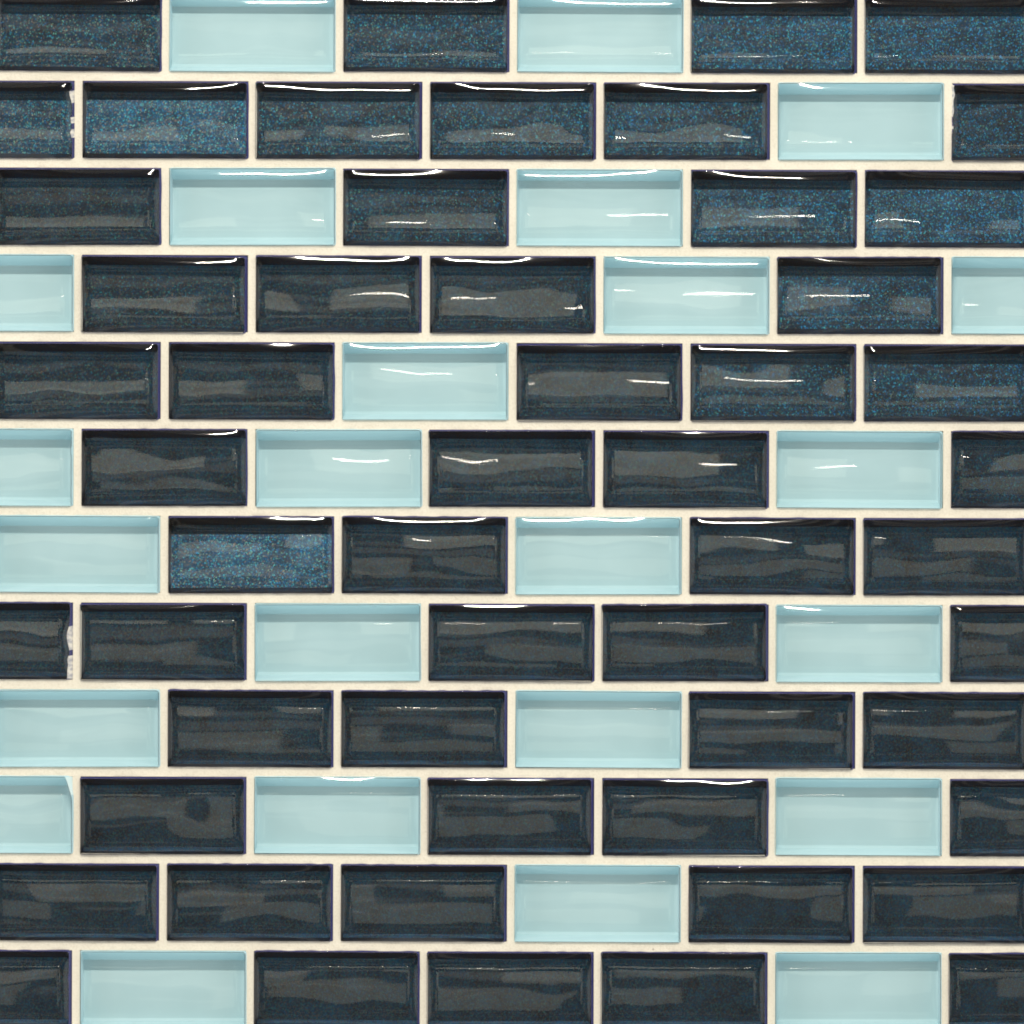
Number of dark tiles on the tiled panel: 54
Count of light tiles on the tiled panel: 24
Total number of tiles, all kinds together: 78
